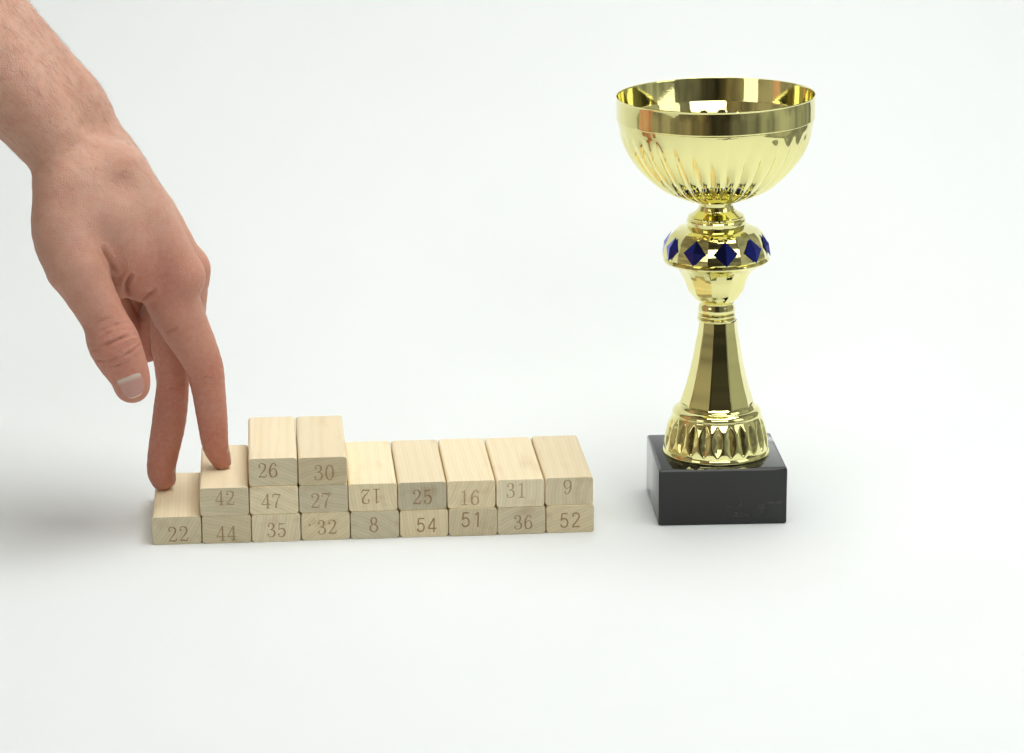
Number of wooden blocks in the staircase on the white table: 19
